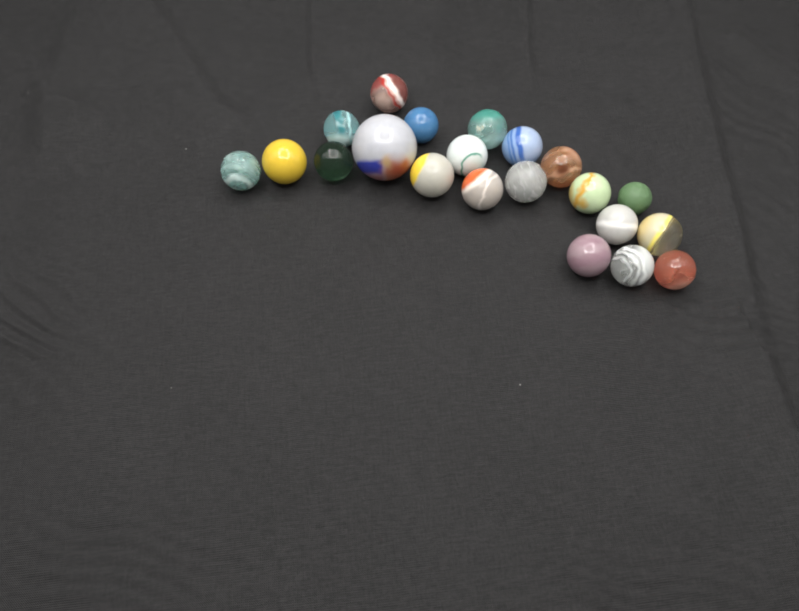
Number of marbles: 21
